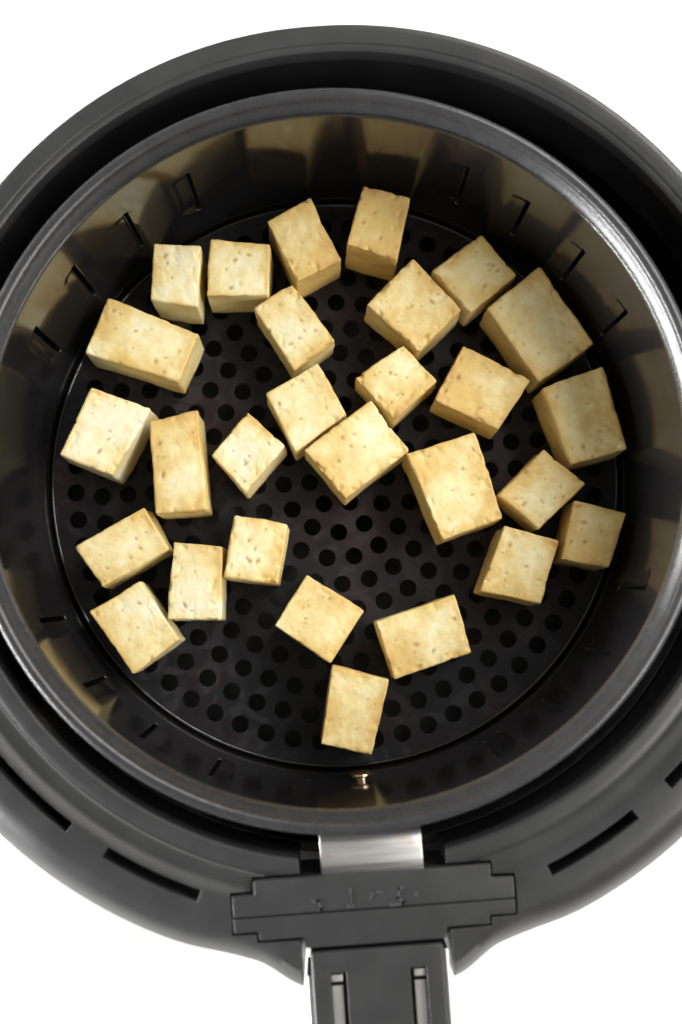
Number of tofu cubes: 28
